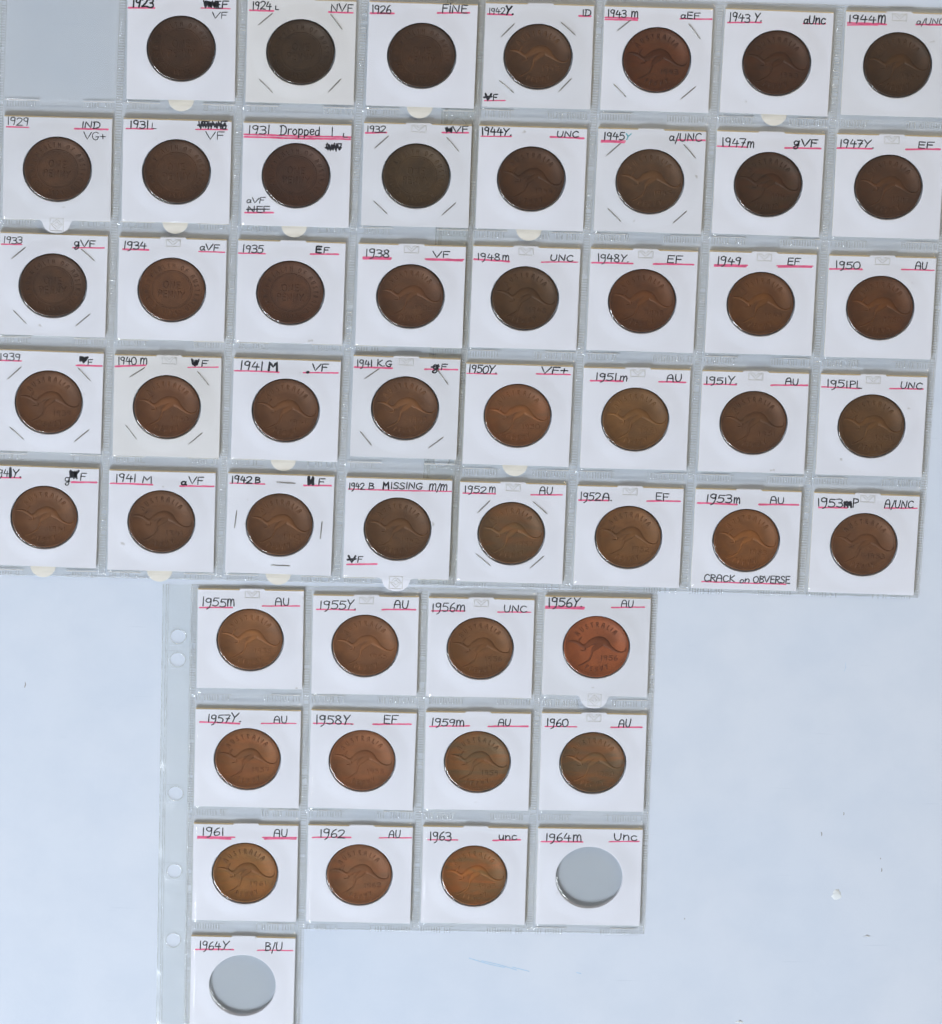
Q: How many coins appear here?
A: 50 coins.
